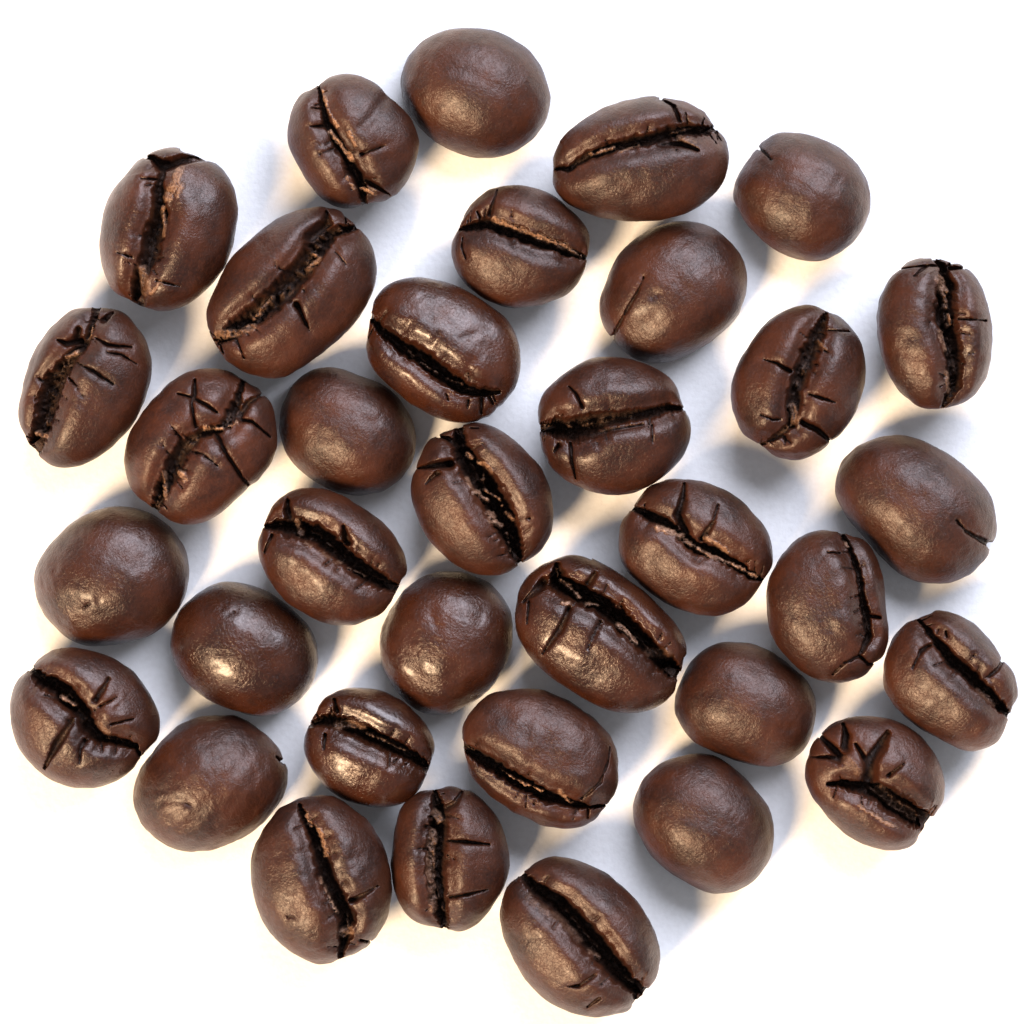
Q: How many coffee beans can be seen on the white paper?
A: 35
